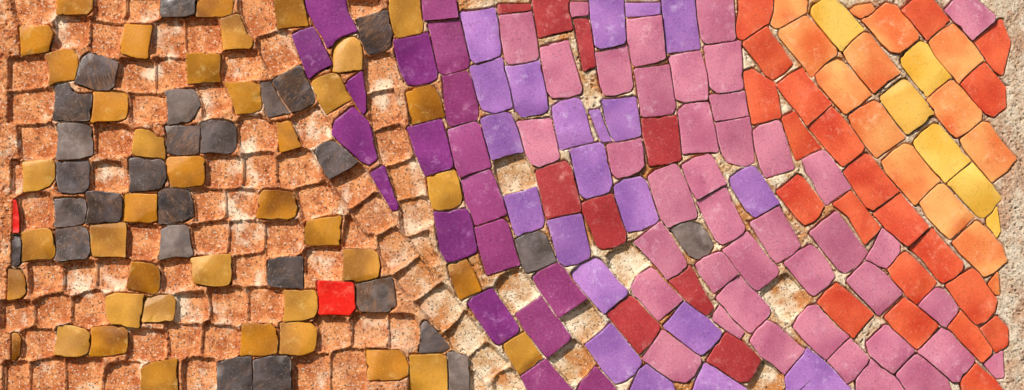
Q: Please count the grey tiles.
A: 27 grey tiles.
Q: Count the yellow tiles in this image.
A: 47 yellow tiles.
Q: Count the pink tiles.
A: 41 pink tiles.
